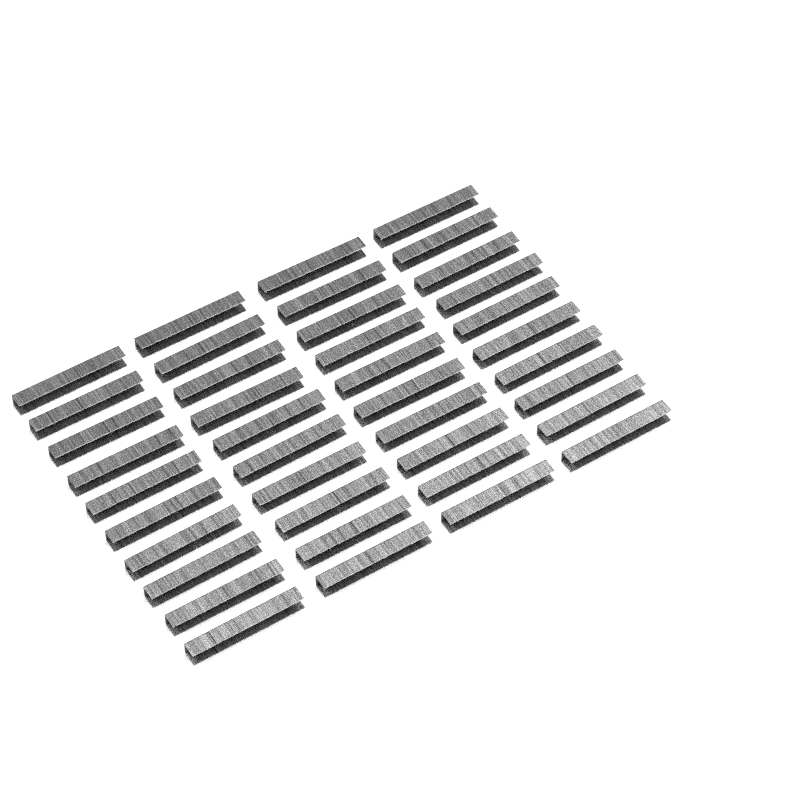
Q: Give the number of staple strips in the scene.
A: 40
